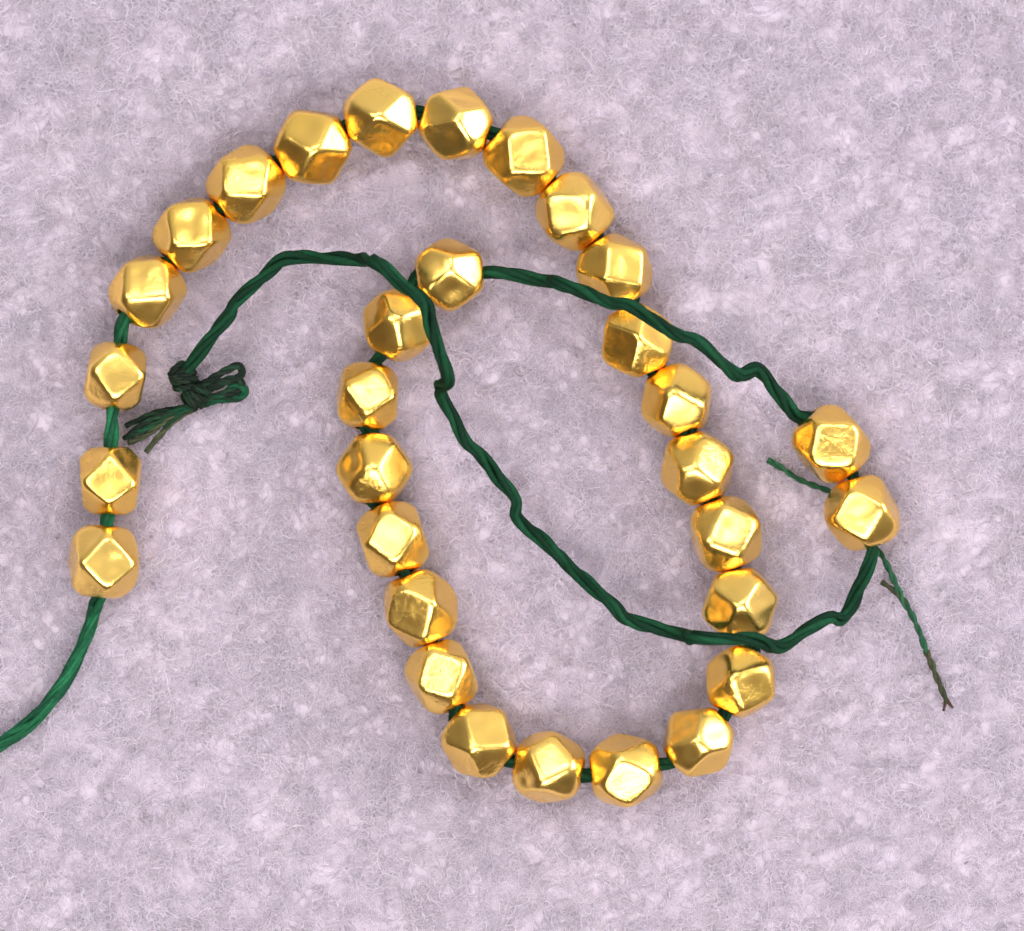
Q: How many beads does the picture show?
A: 31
